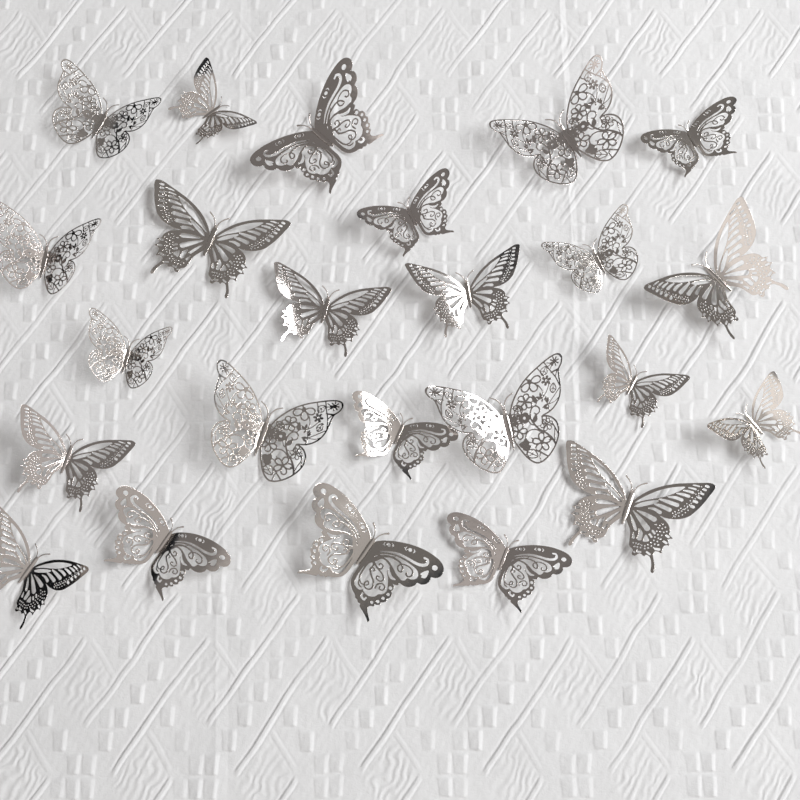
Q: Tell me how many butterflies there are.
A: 24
